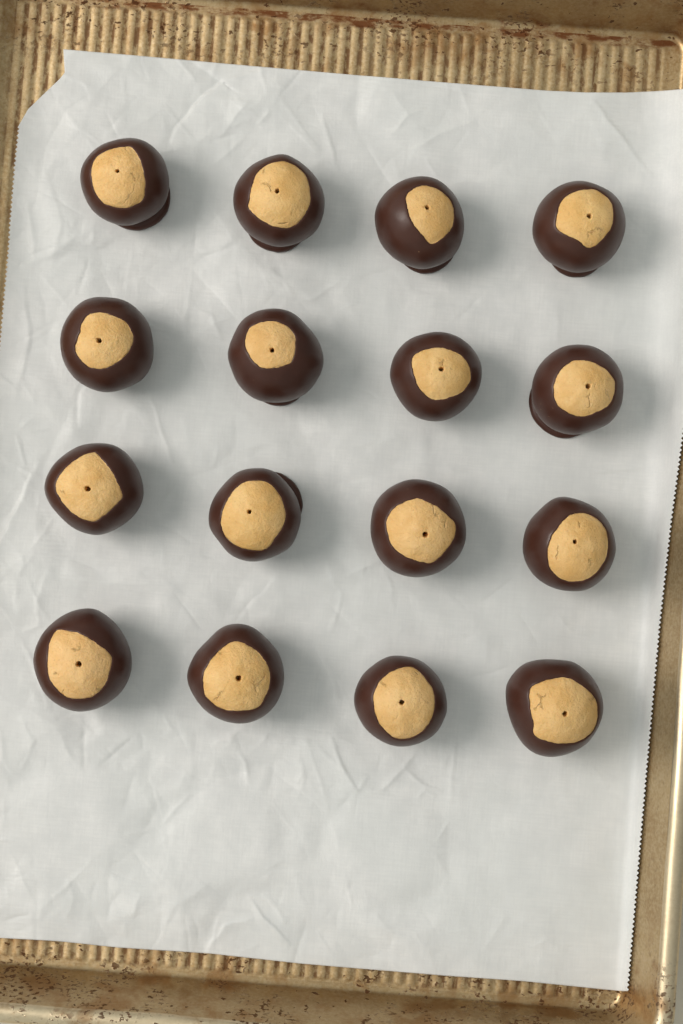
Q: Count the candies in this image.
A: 16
